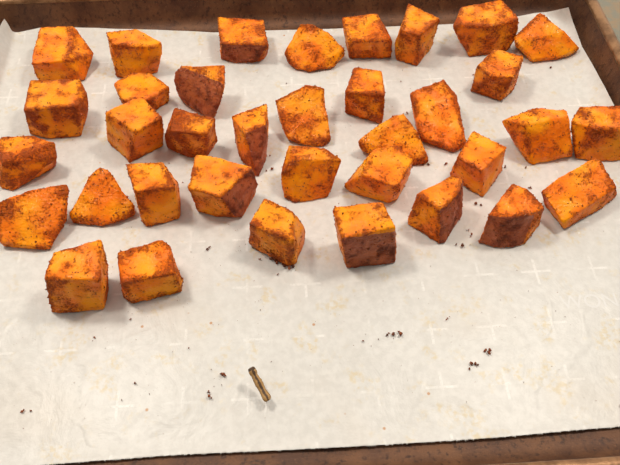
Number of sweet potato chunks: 36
